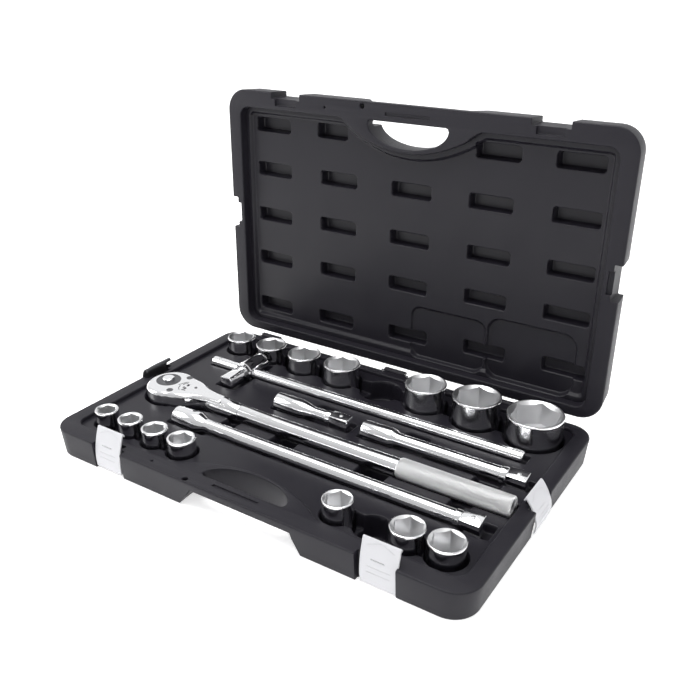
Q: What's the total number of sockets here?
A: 14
